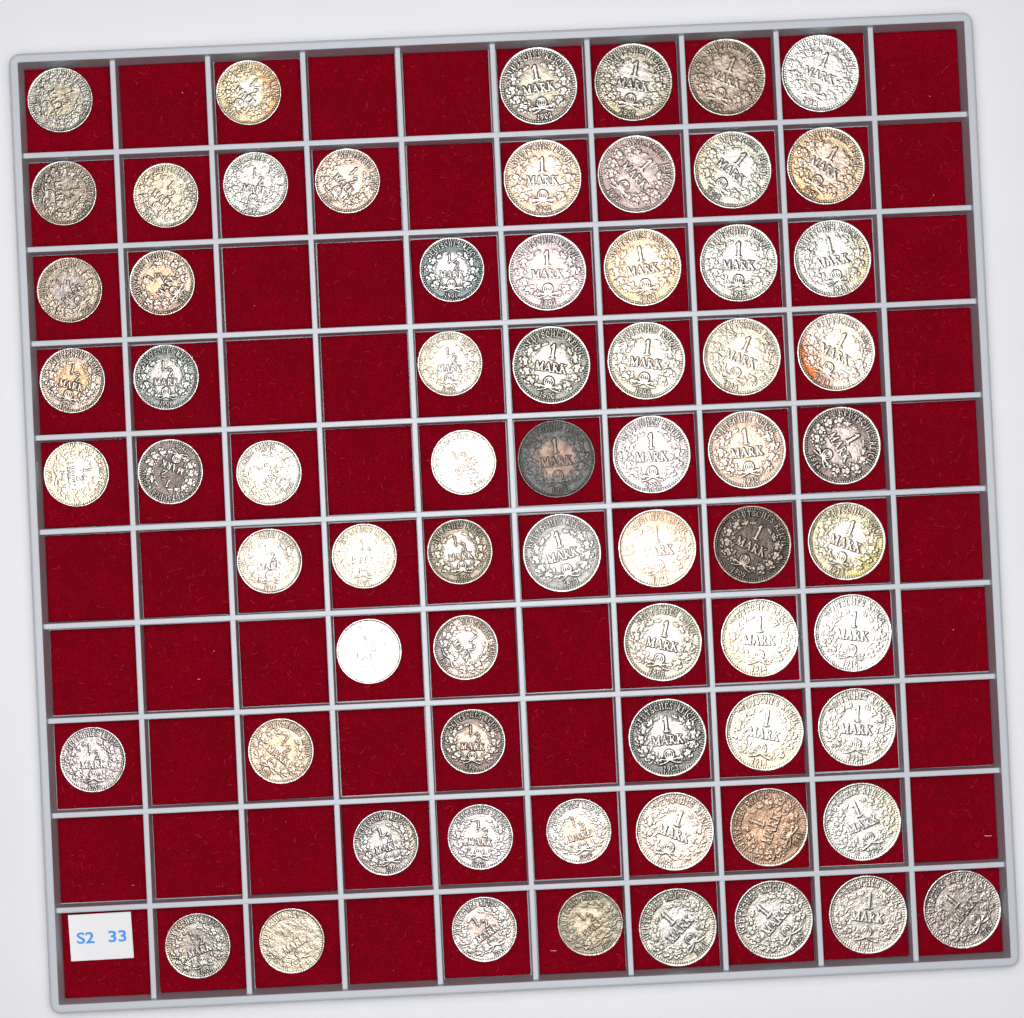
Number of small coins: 31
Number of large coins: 37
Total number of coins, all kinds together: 68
